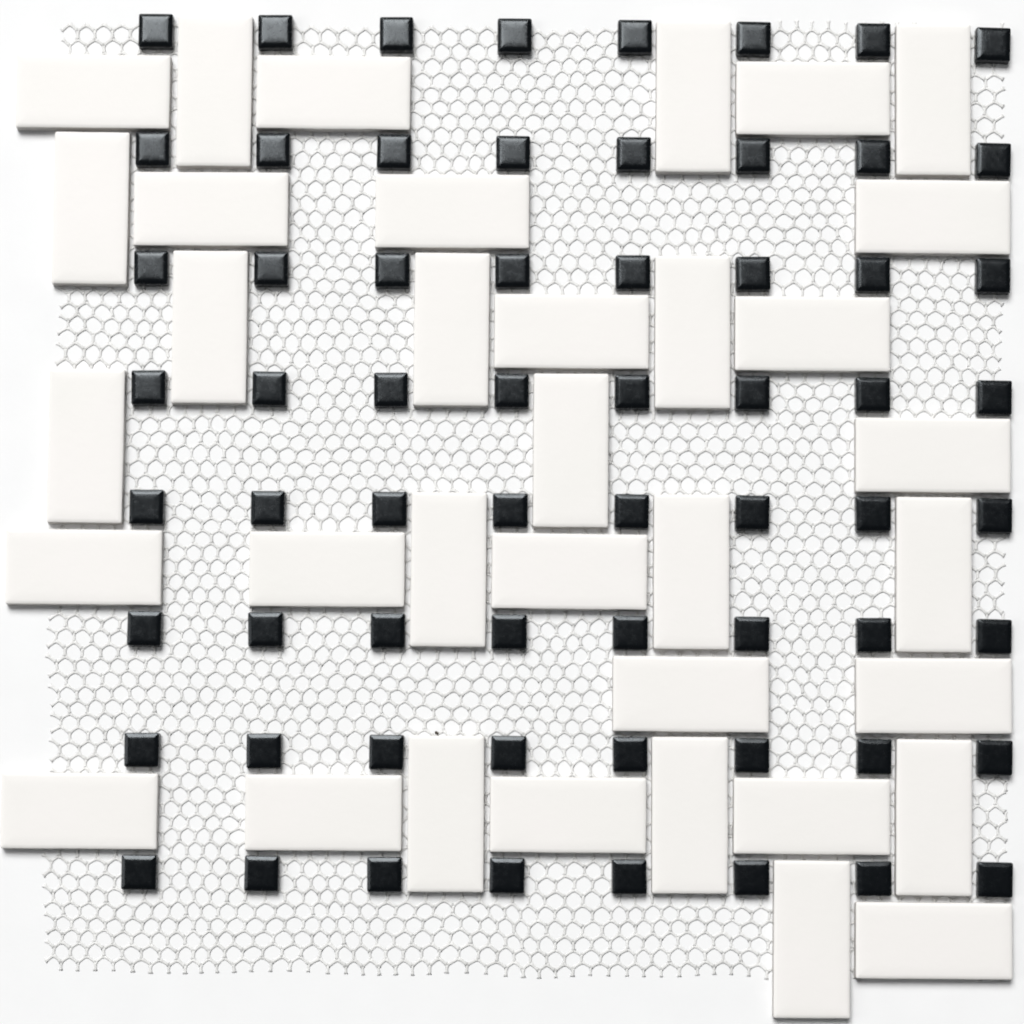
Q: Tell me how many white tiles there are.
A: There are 35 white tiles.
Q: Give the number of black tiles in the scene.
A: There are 64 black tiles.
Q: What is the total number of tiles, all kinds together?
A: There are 99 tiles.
